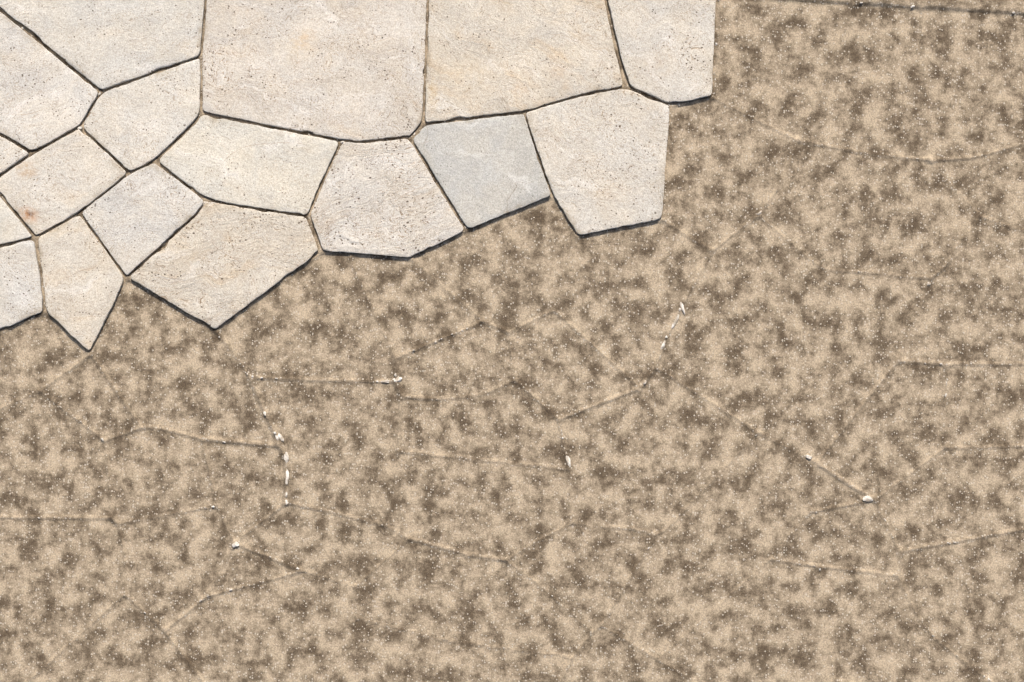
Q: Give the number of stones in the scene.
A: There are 17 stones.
